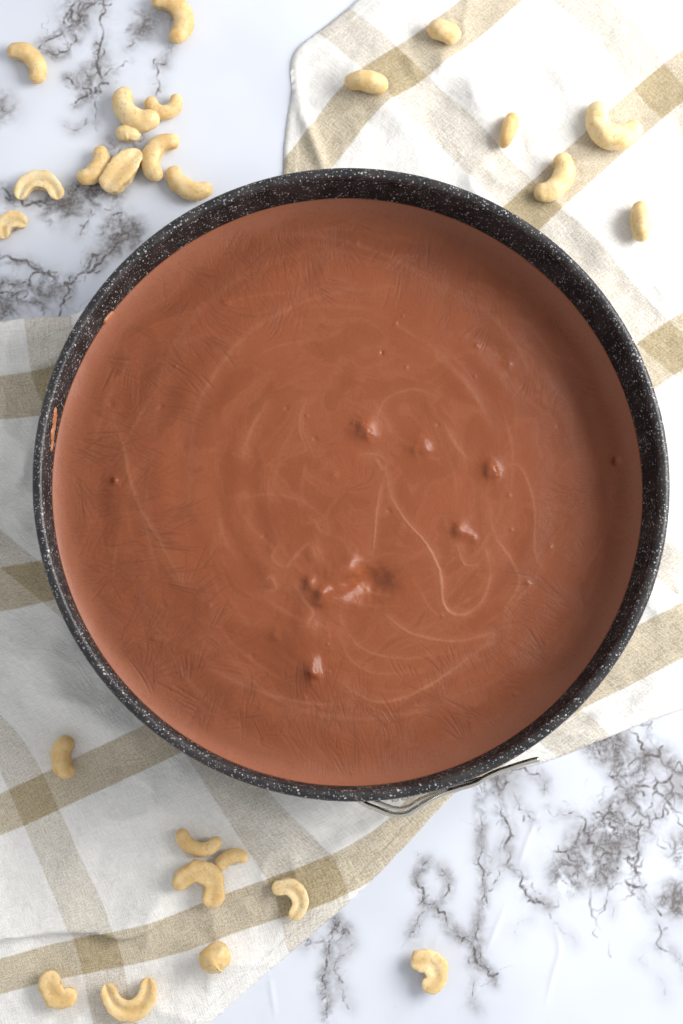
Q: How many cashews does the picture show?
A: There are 26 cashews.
